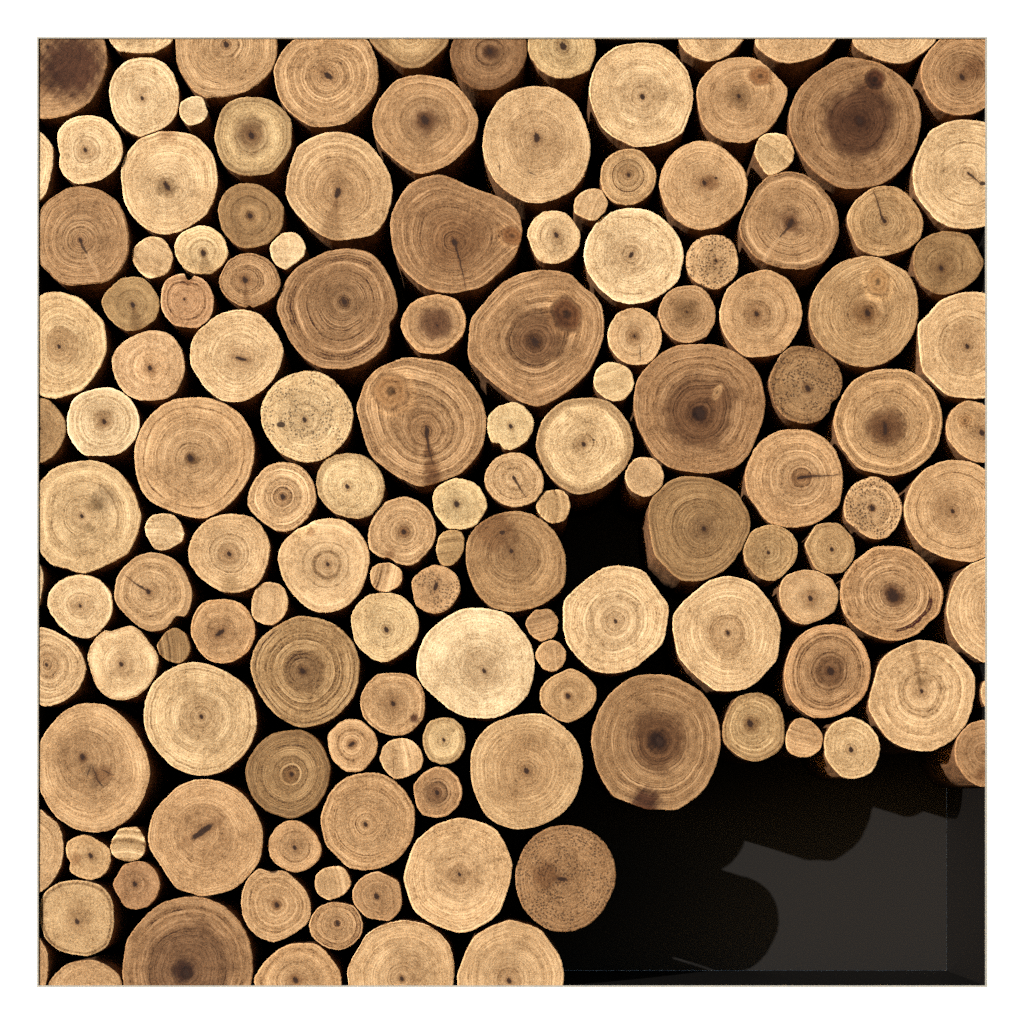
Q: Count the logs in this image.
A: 143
